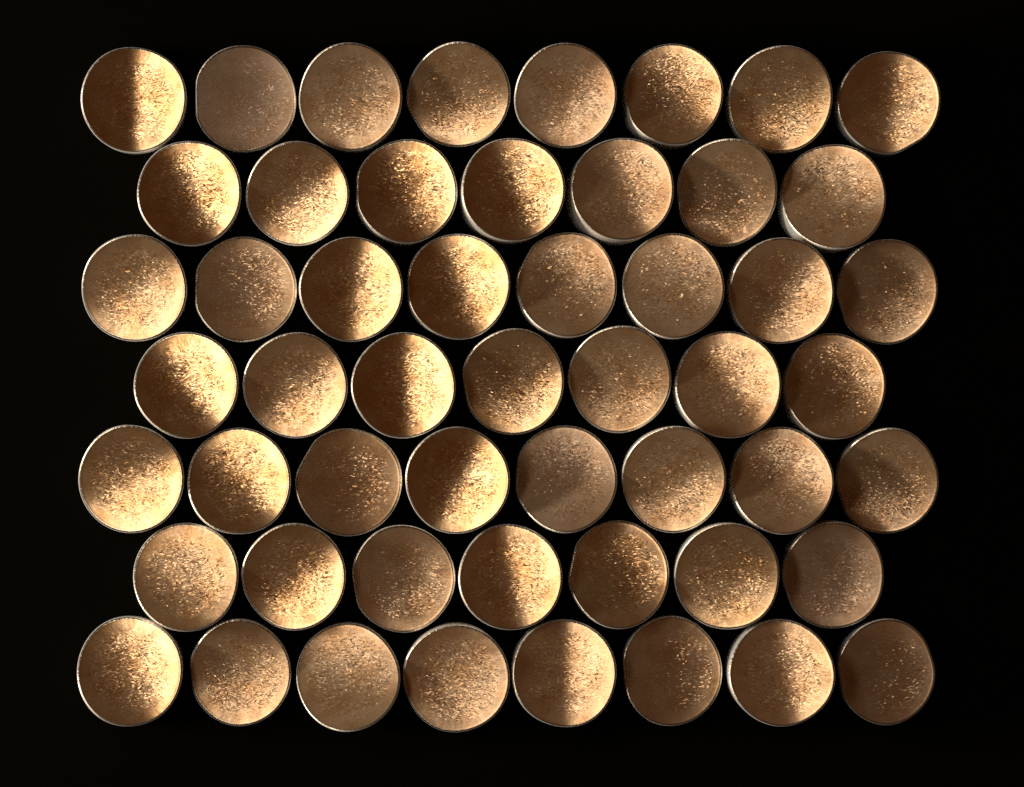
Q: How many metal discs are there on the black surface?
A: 53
